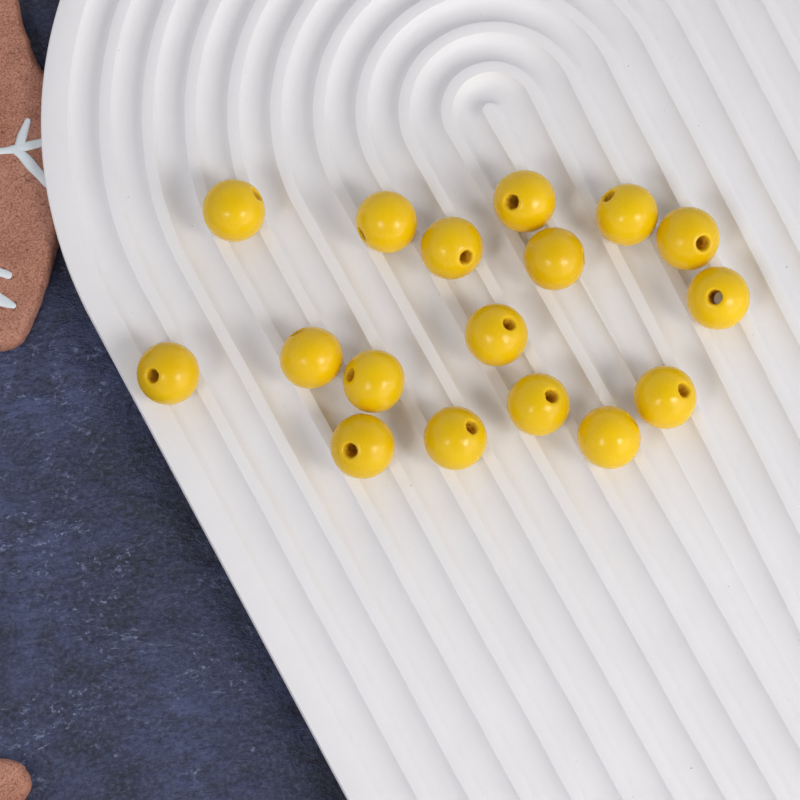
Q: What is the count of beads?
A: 17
